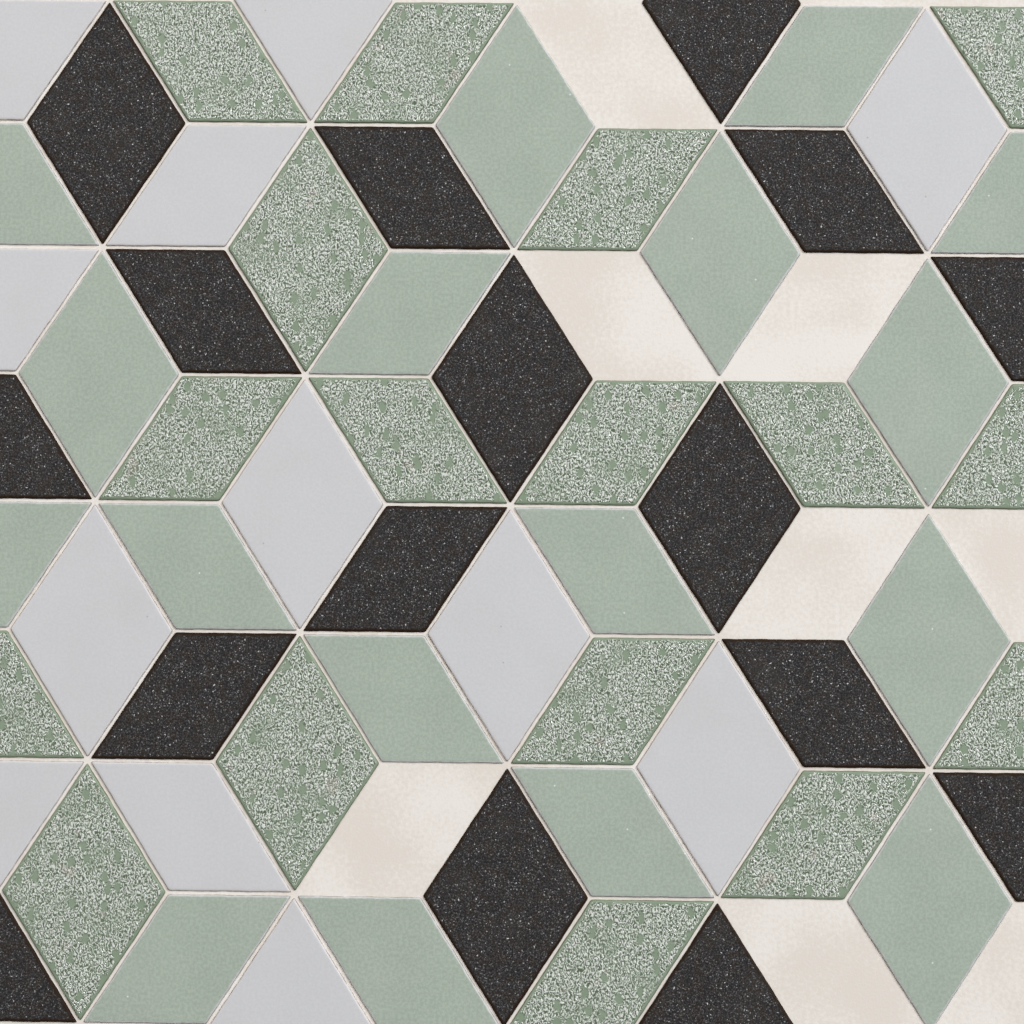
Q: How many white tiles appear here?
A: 12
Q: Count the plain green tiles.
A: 17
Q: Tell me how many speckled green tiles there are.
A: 17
